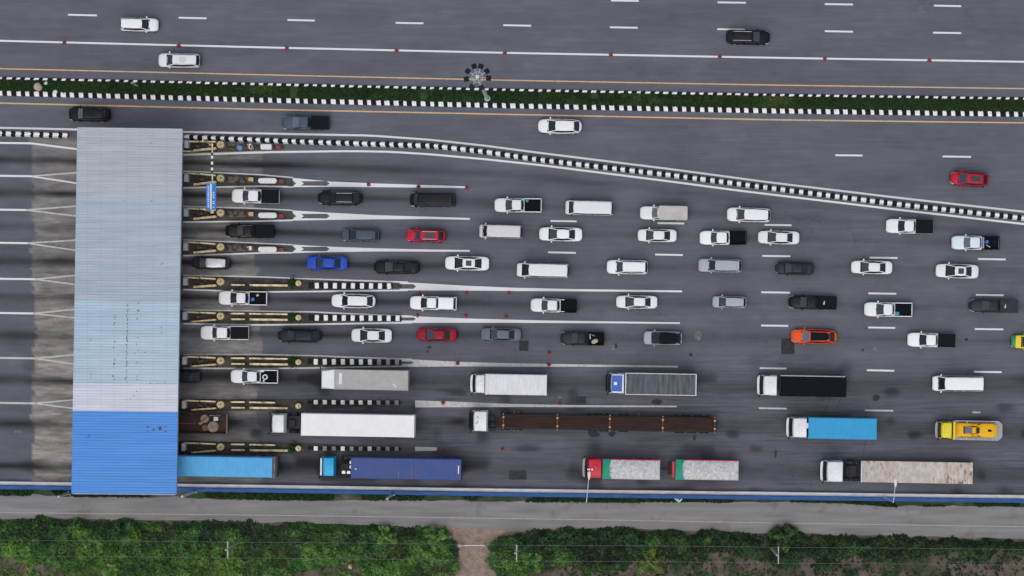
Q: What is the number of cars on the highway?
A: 34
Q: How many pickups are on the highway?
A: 18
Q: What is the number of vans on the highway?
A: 5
